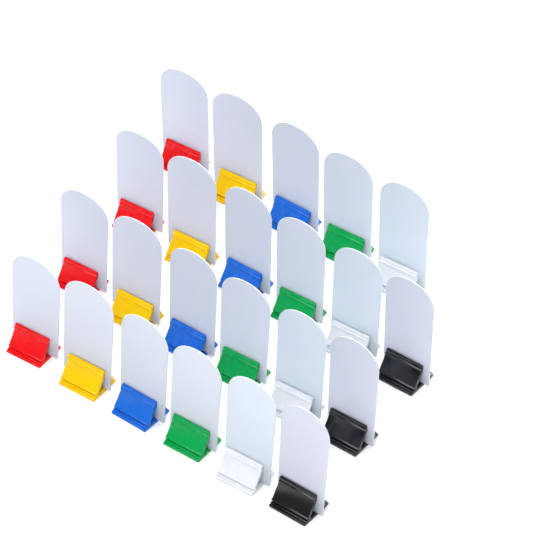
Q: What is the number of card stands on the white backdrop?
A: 23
